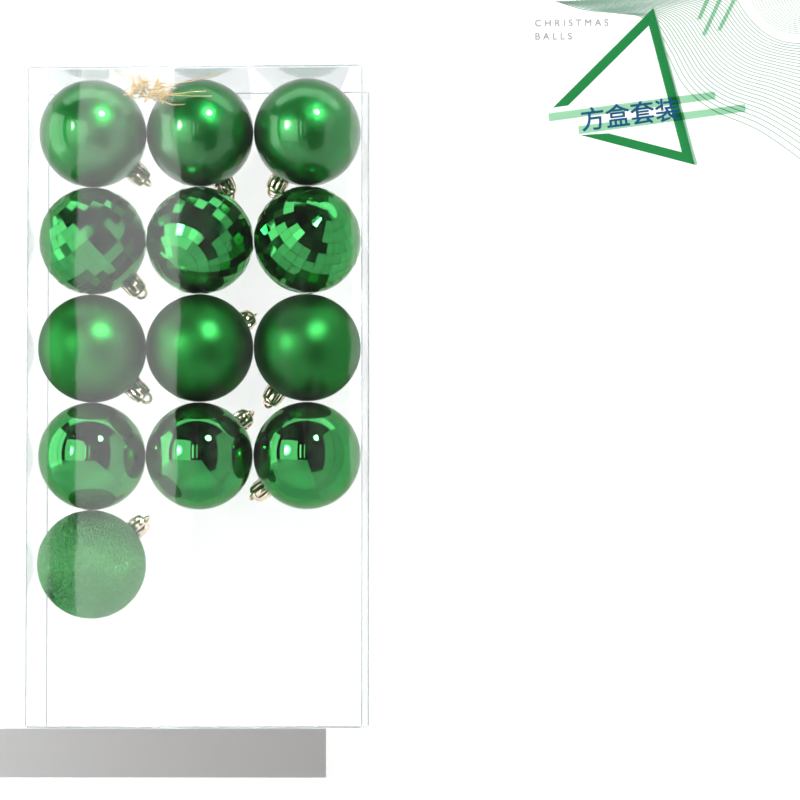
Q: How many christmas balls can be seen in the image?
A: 13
